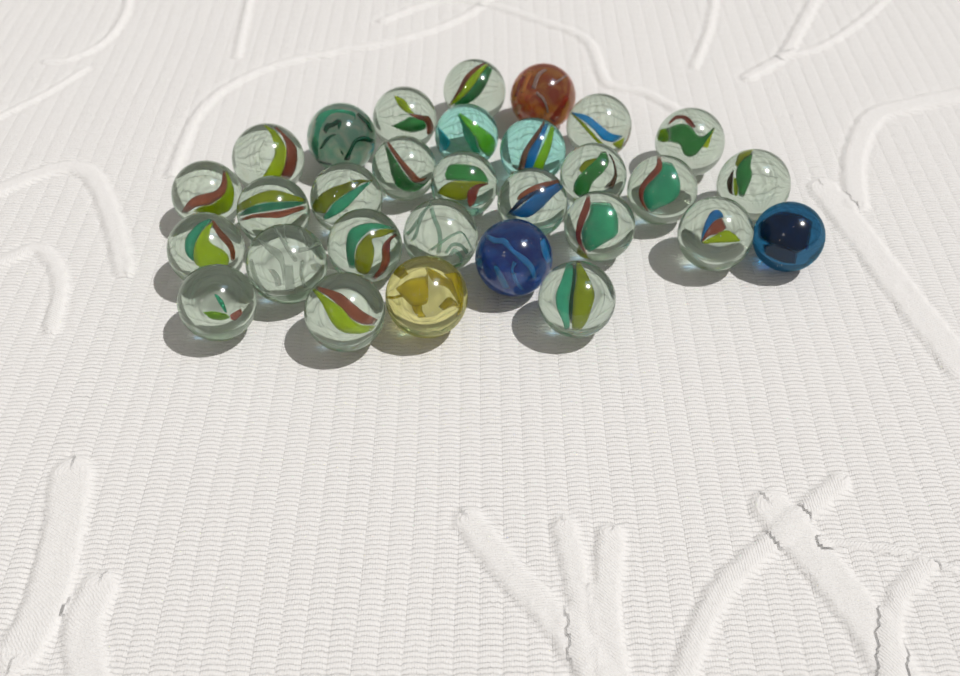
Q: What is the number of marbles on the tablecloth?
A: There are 30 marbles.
